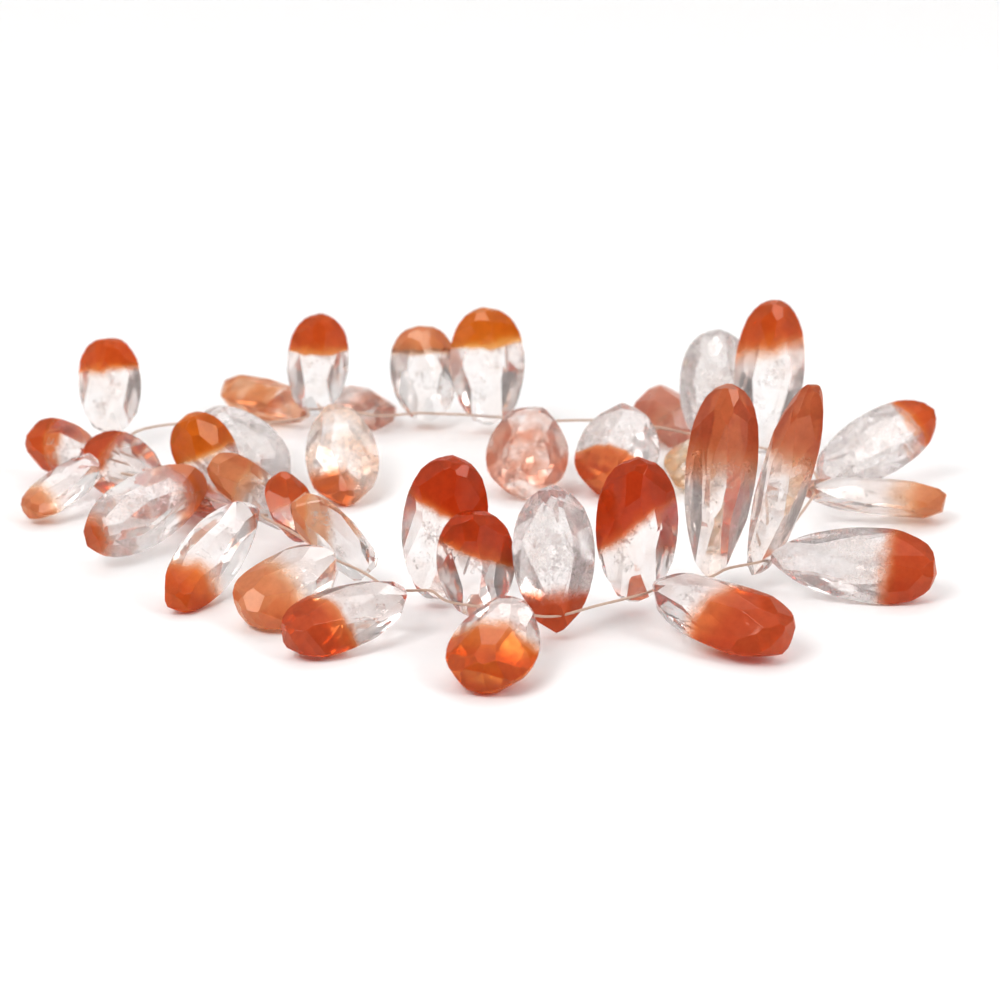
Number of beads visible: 37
